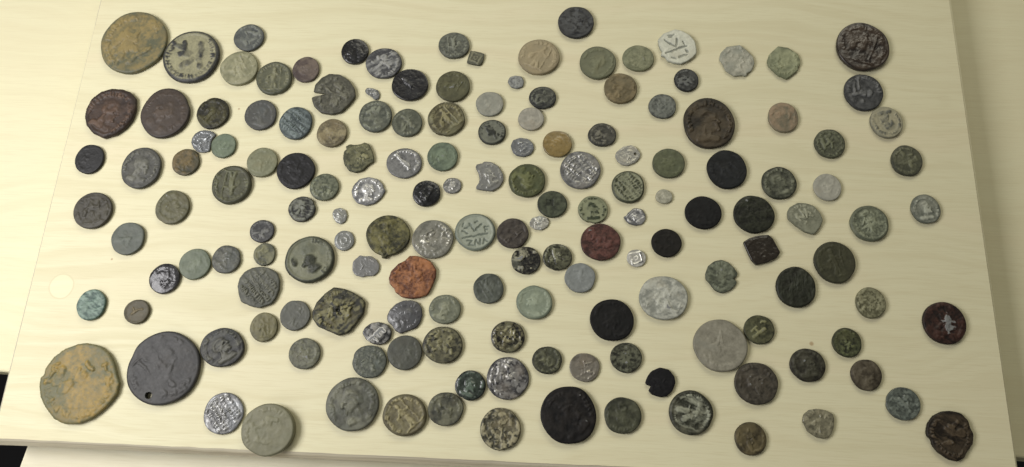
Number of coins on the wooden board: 158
